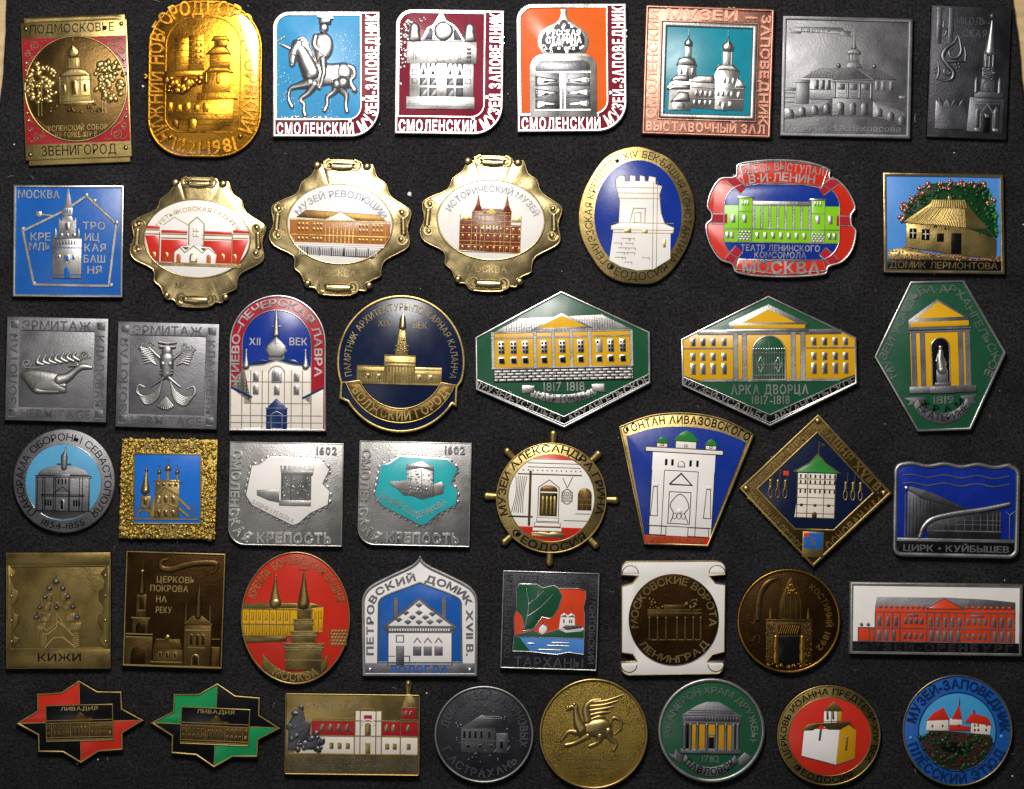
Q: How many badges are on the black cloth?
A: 46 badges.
